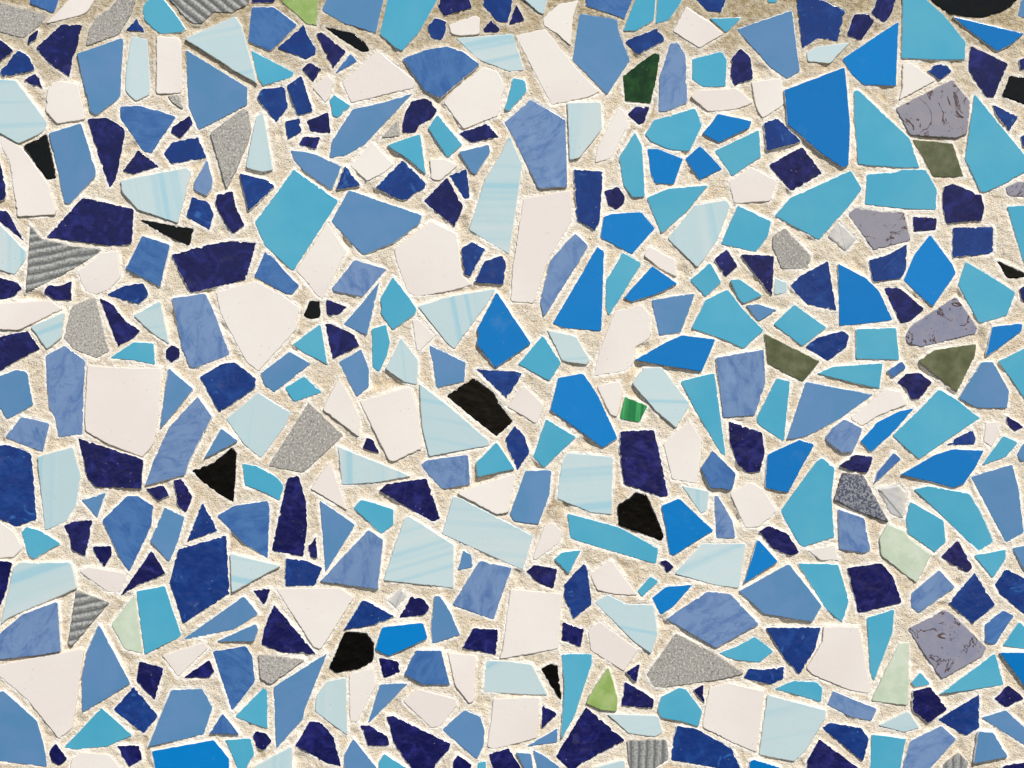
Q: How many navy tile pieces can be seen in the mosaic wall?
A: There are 137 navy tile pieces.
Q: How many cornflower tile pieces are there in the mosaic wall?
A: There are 84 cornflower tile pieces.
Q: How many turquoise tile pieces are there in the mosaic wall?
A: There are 71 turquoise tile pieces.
